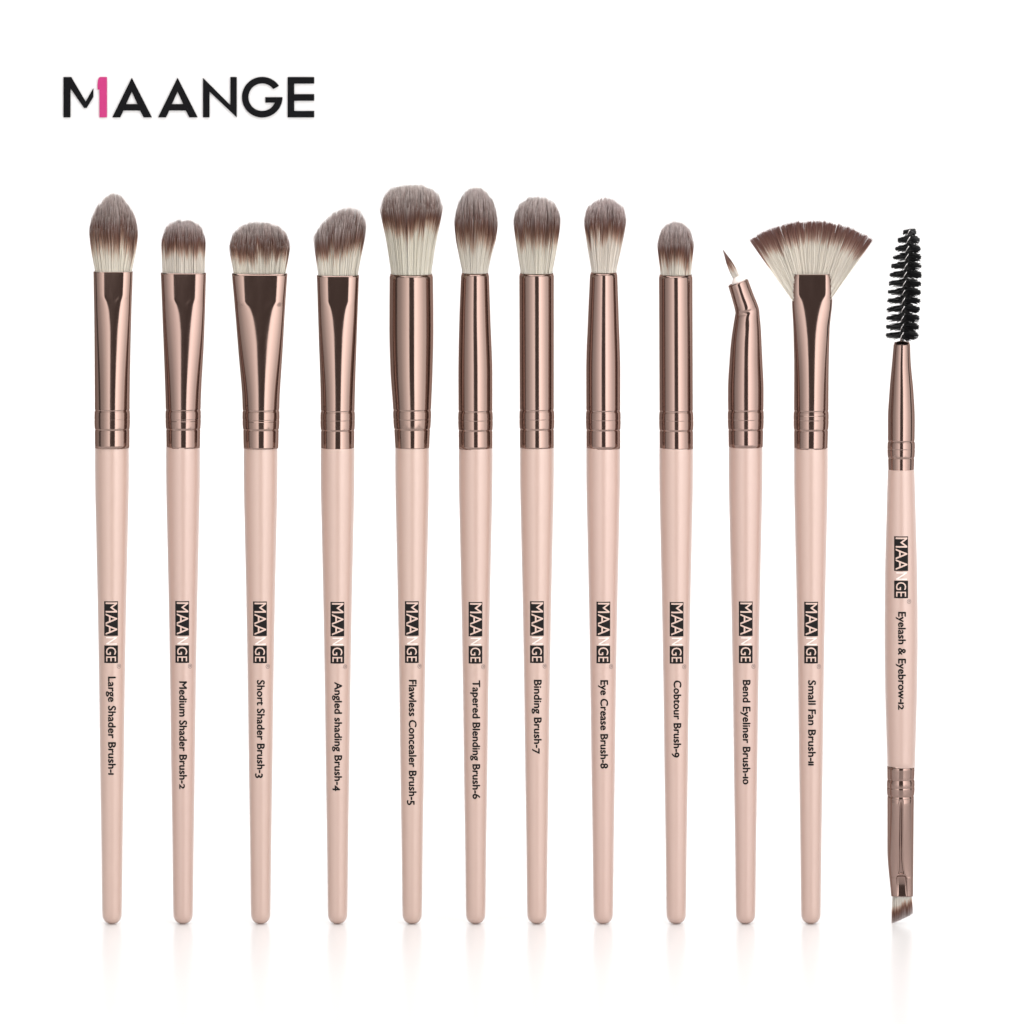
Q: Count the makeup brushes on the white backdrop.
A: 12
